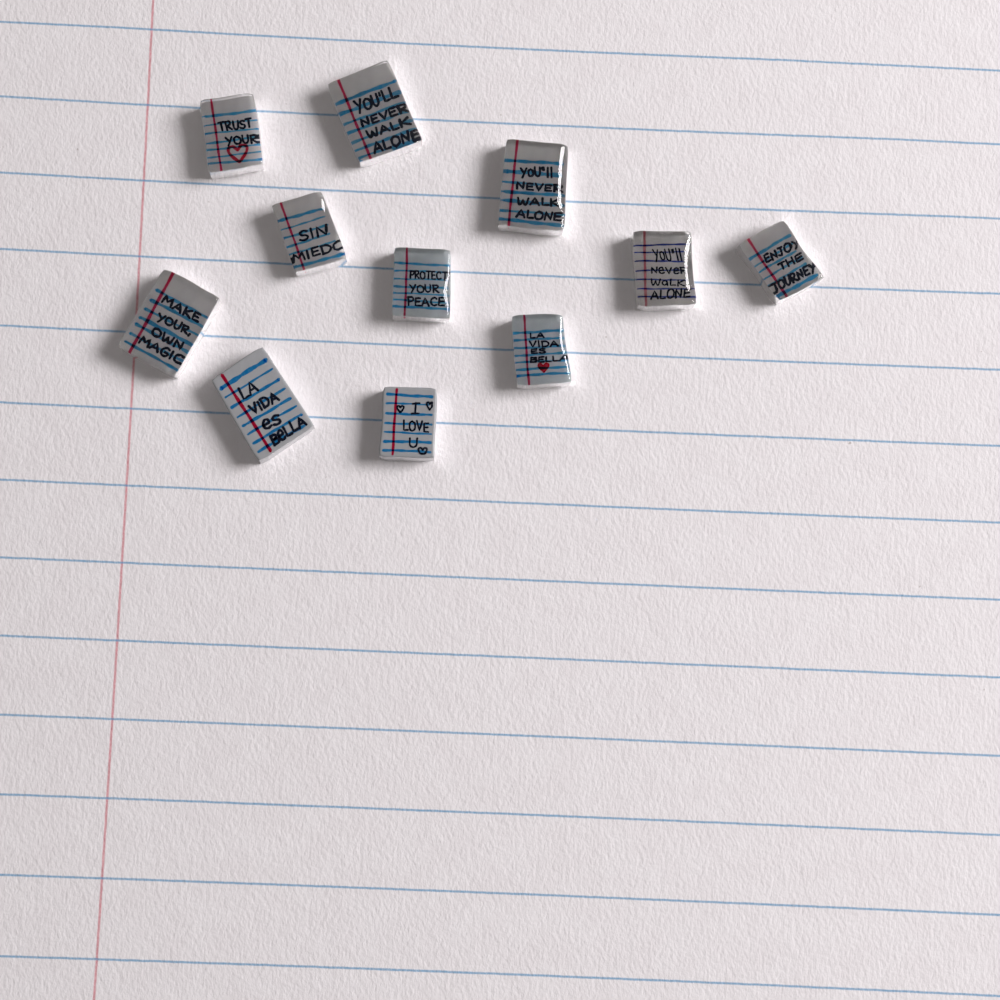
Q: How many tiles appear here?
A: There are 11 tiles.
